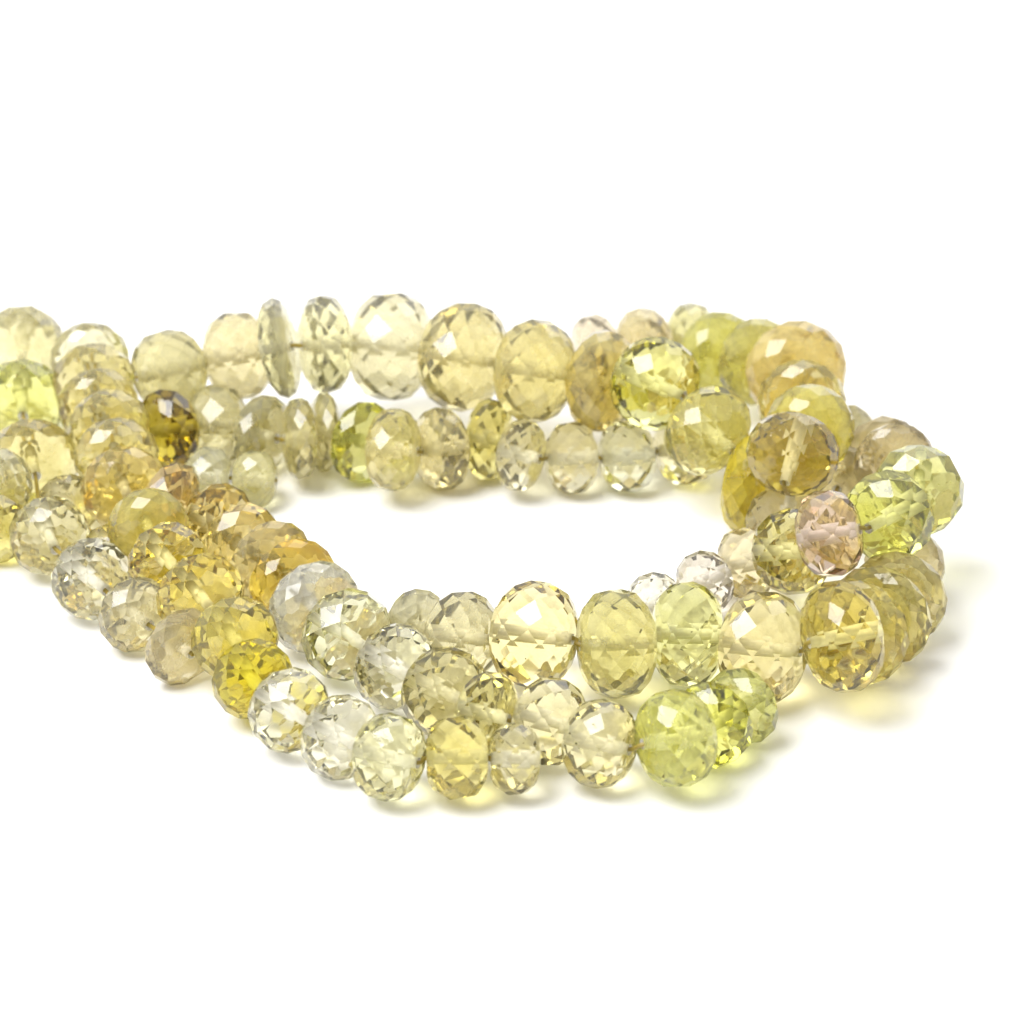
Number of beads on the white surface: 100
